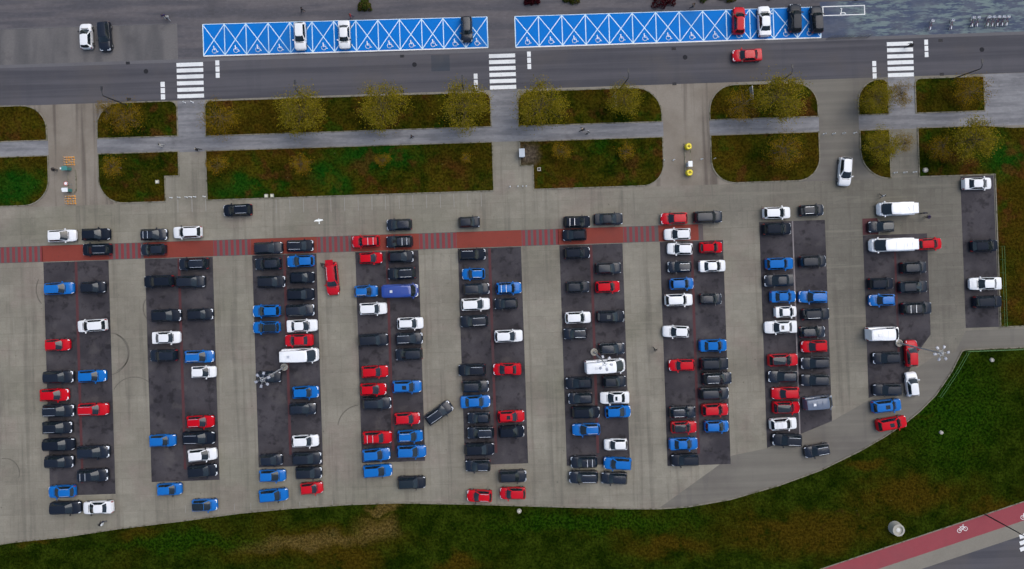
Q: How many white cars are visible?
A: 33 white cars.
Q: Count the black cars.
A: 105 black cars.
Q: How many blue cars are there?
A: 34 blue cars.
